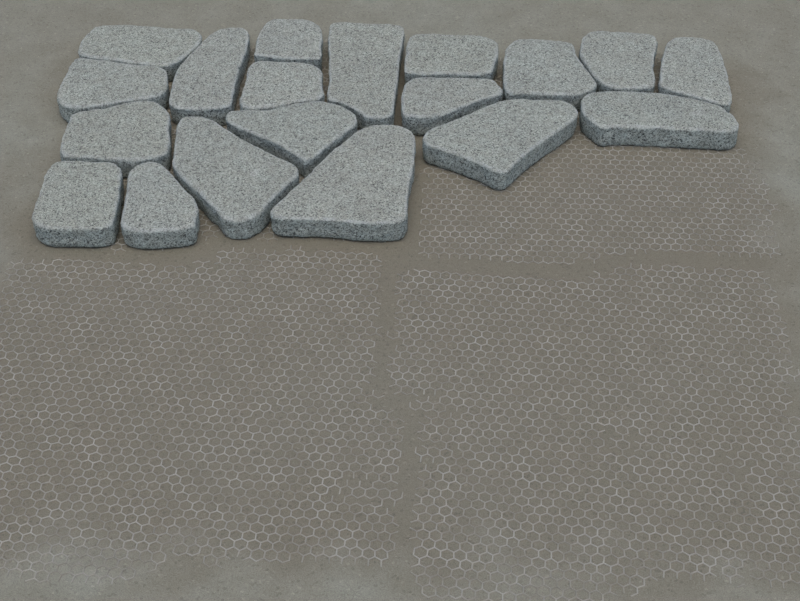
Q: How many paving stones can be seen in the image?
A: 19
